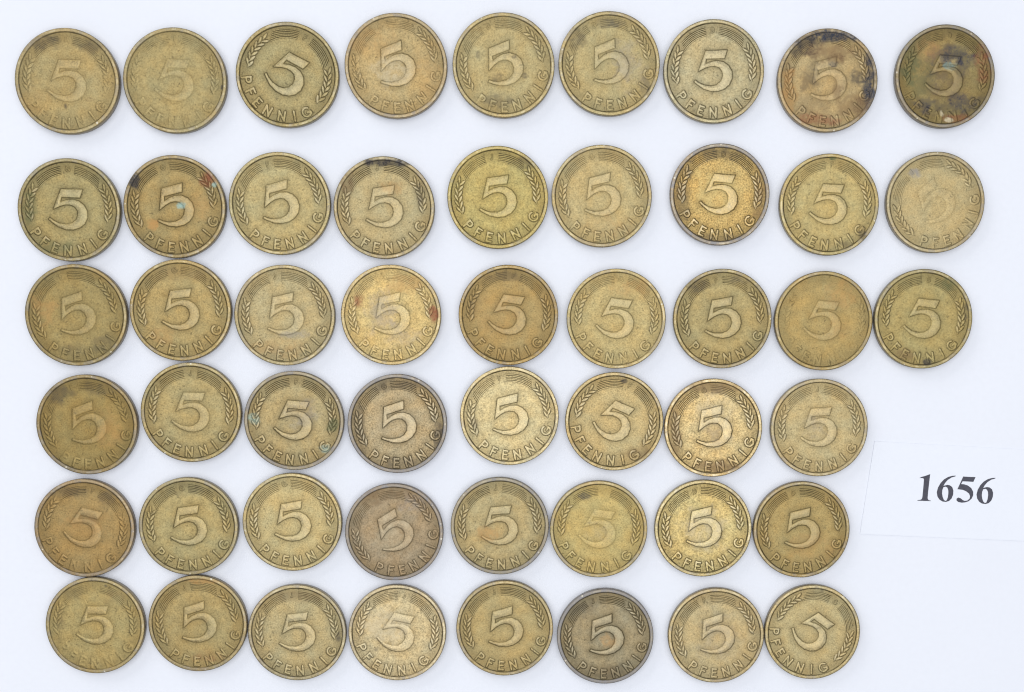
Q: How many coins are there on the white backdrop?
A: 51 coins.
